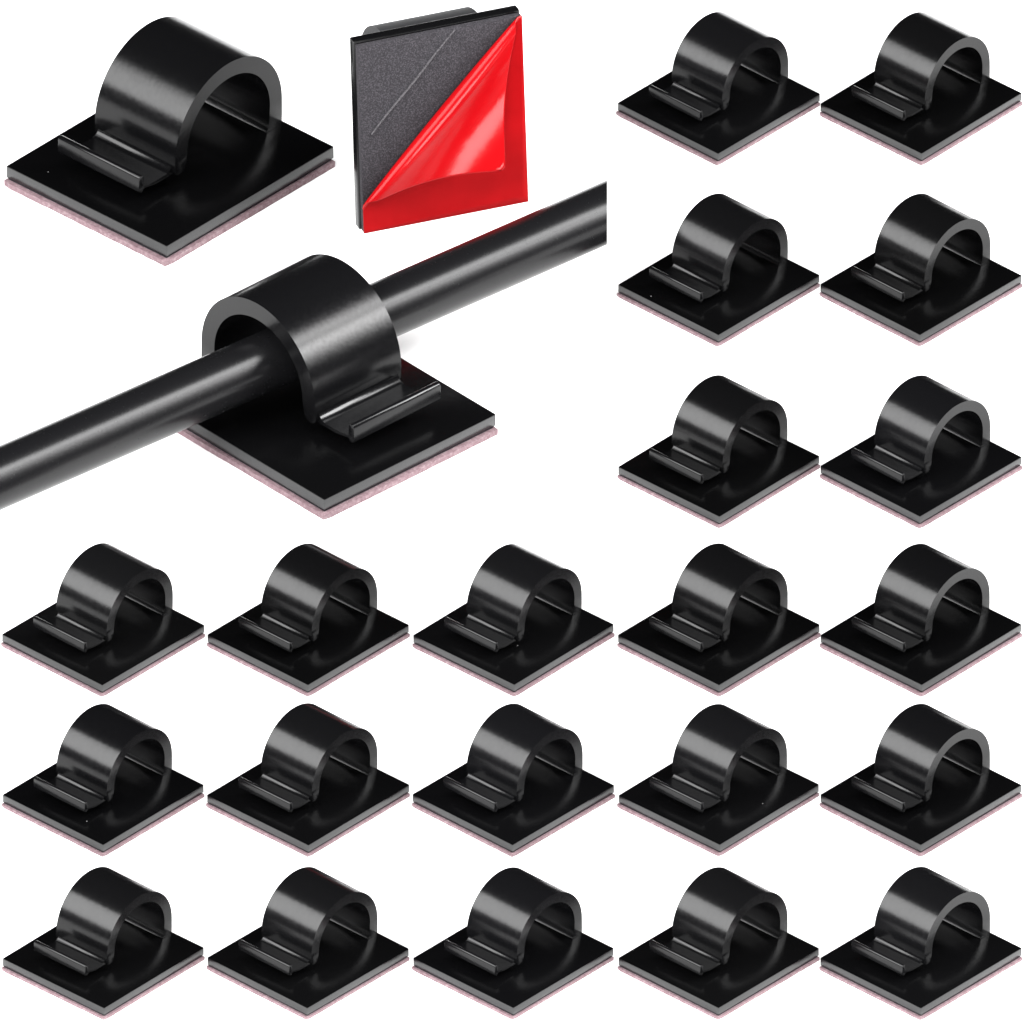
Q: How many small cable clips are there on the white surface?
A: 21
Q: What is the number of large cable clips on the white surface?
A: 2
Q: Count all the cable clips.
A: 23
